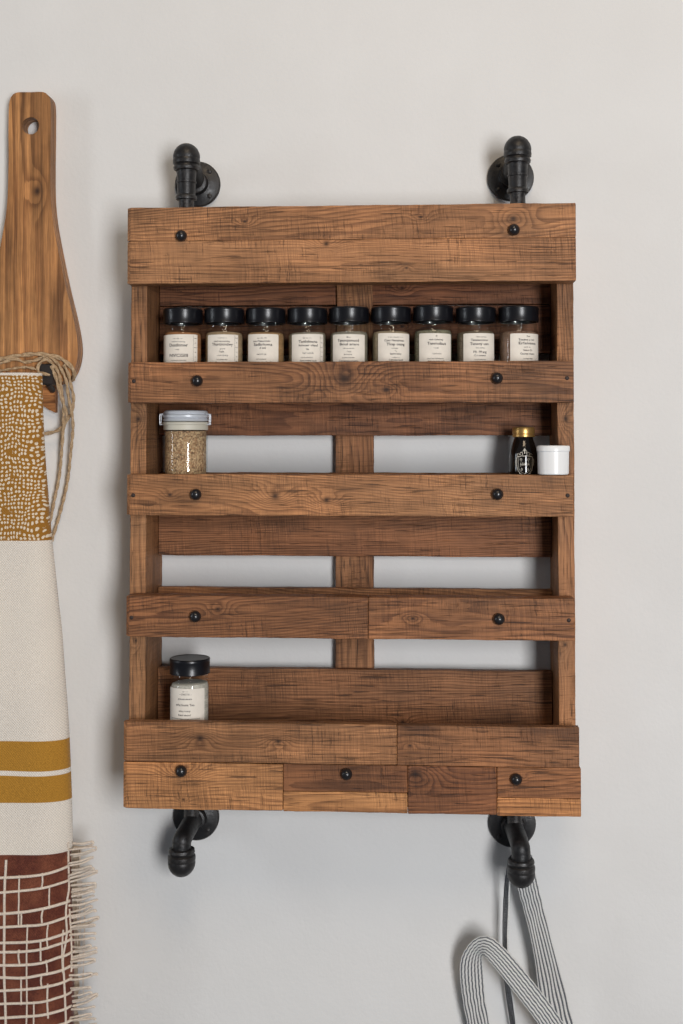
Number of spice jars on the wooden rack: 10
